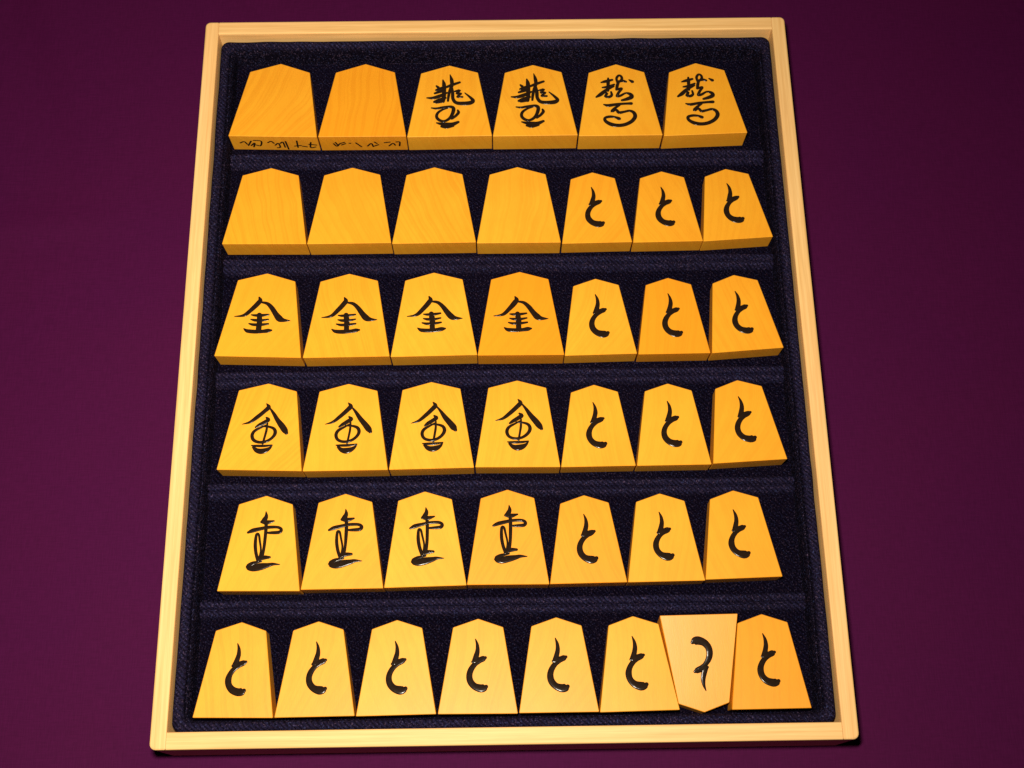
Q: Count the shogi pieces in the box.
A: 42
